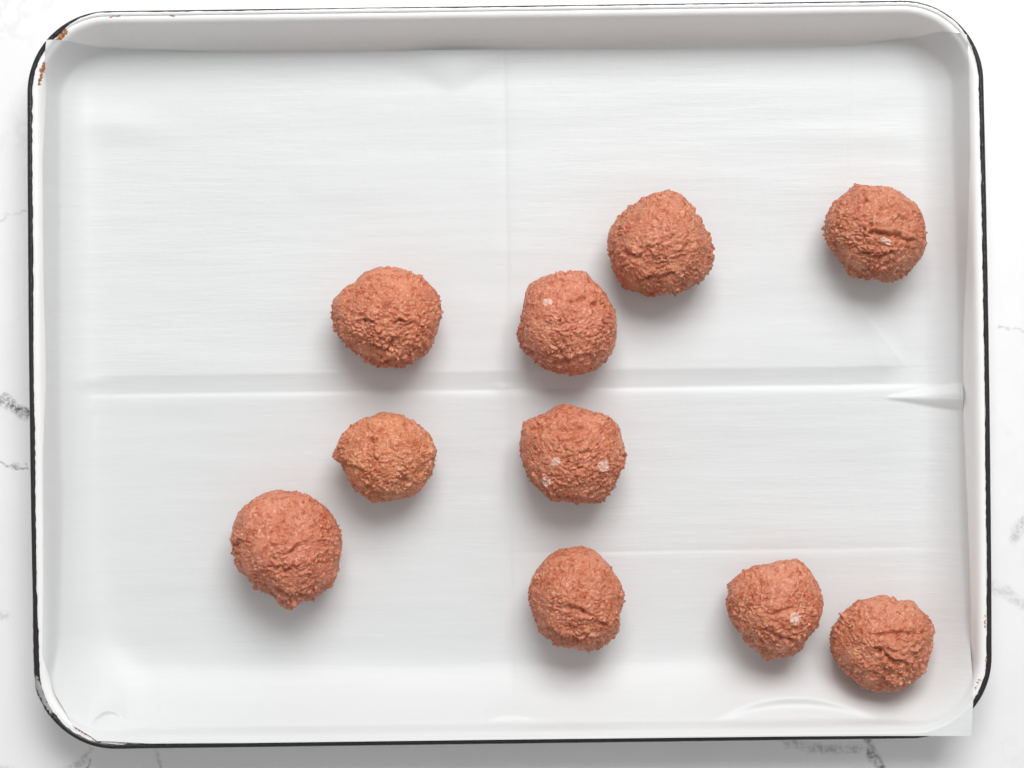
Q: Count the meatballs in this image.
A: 10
